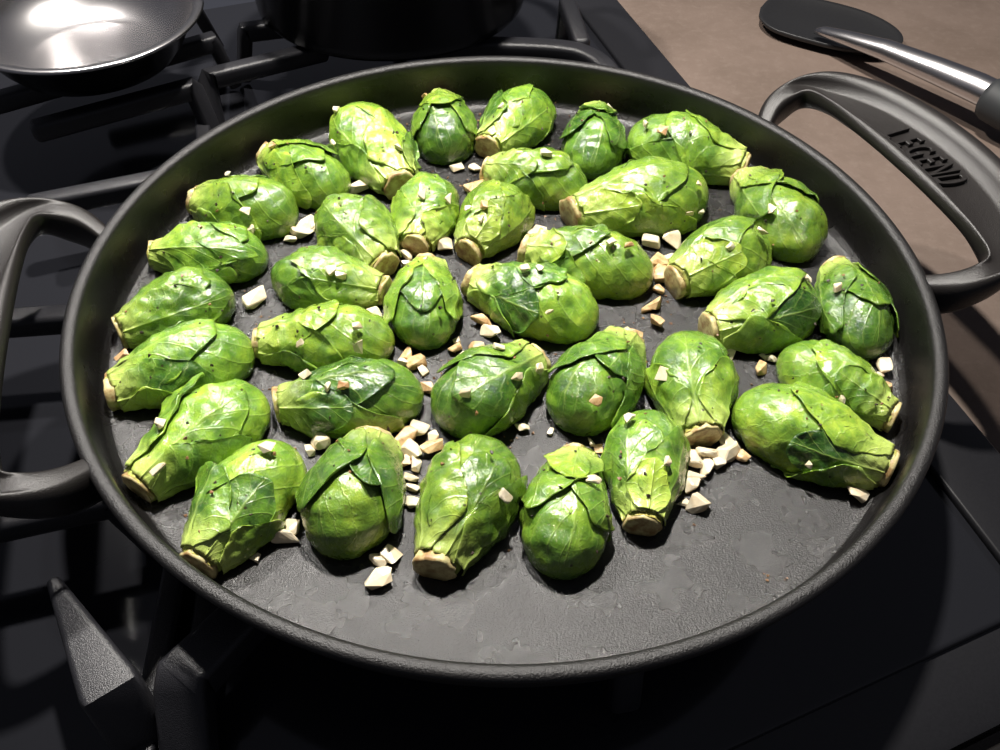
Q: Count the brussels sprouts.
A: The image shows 36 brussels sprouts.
